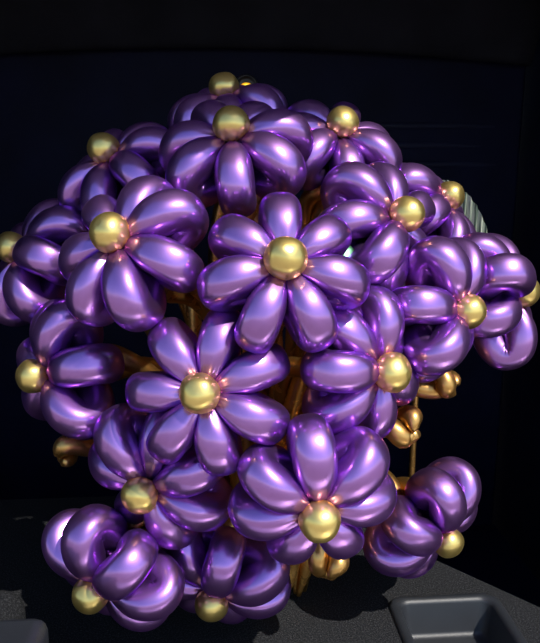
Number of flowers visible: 19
